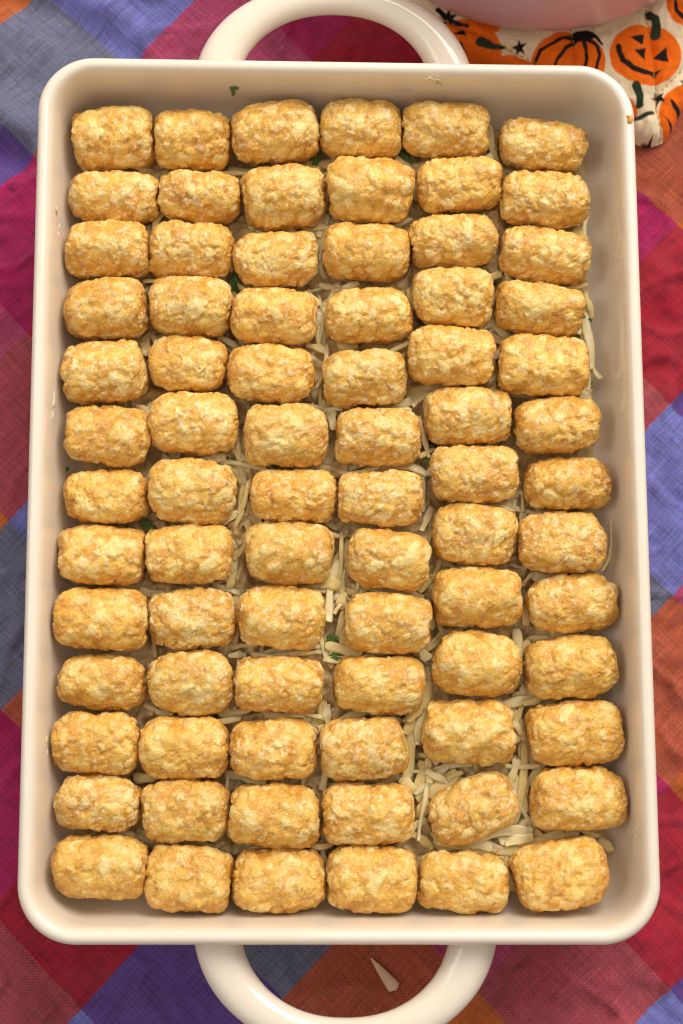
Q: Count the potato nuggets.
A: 78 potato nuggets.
